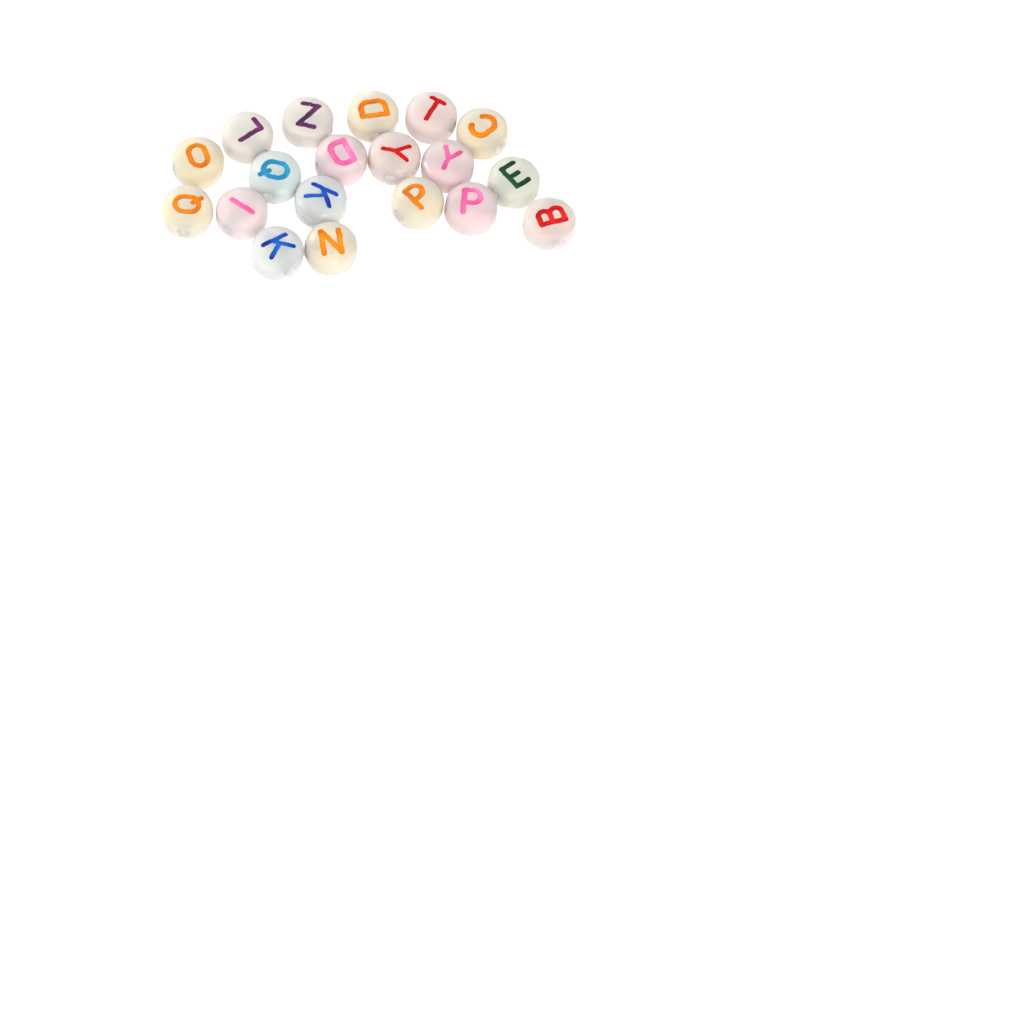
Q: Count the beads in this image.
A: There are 19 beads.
